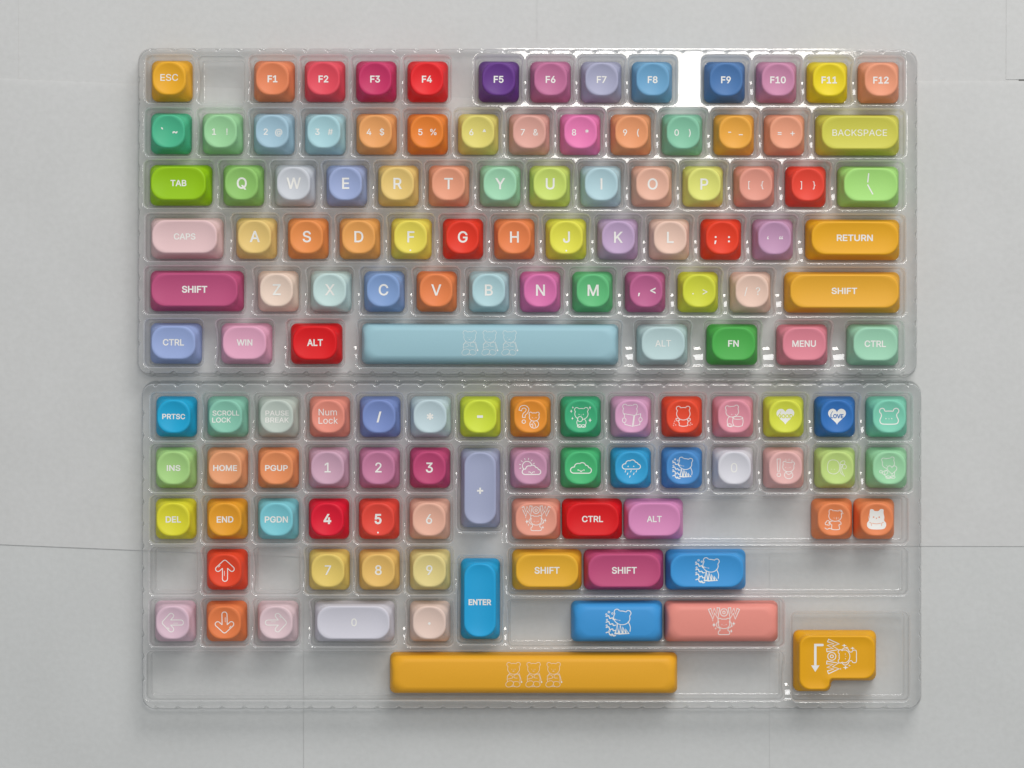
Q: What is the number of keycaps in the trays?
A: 132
